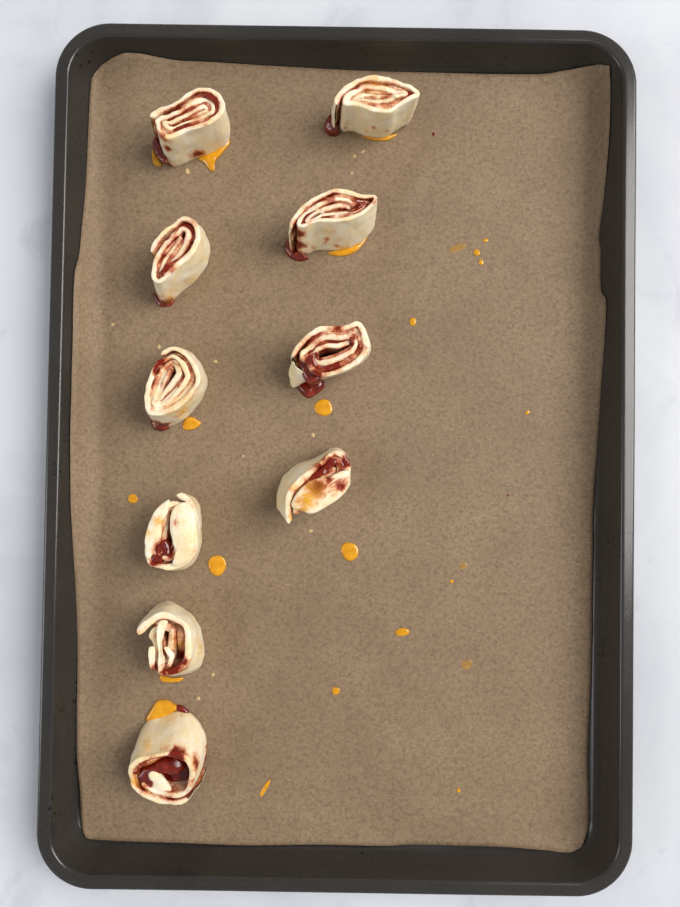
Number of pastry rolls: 10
